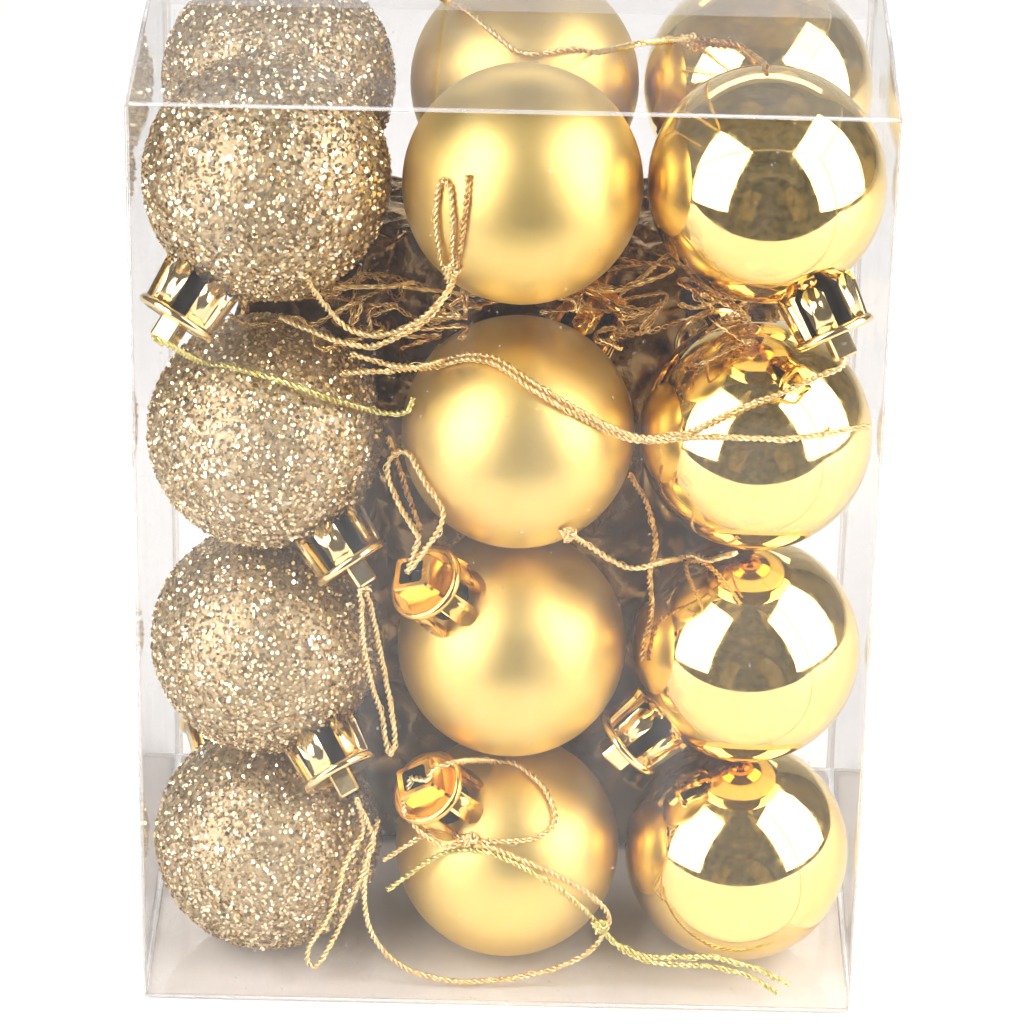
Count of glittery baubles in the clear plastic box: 5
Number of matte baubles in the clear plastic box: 5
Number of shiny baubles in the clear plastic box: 5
